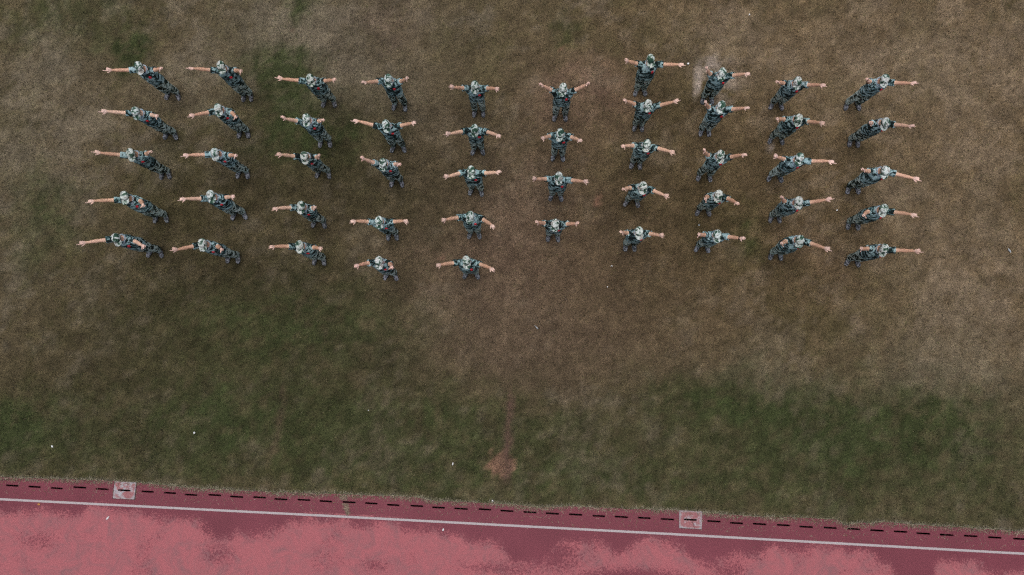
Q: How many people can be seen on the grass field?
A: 49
